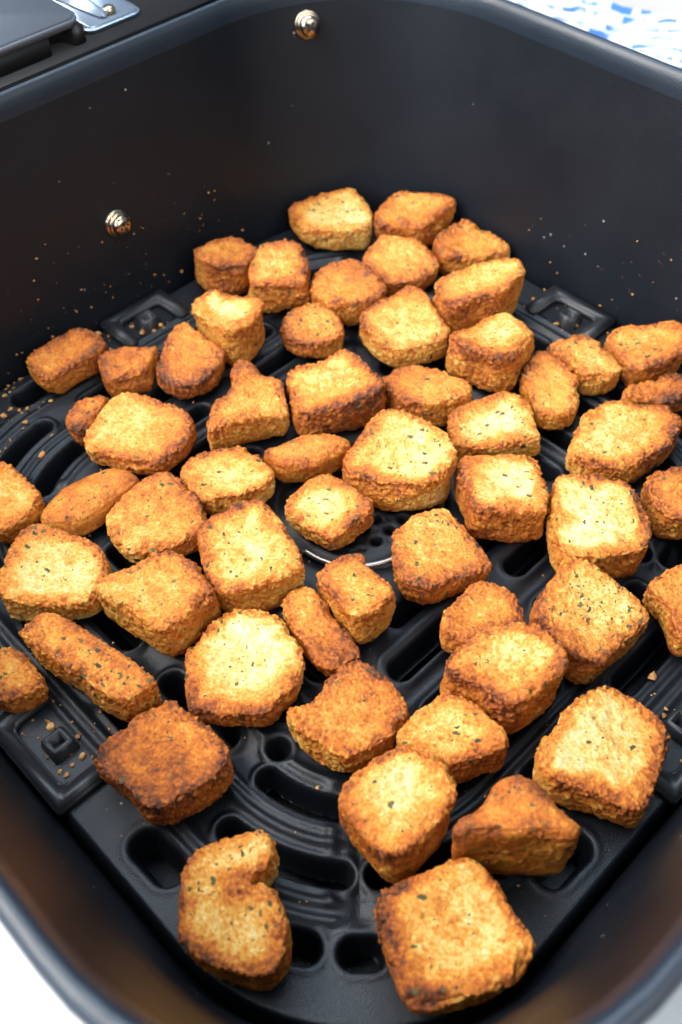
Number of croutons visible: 57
